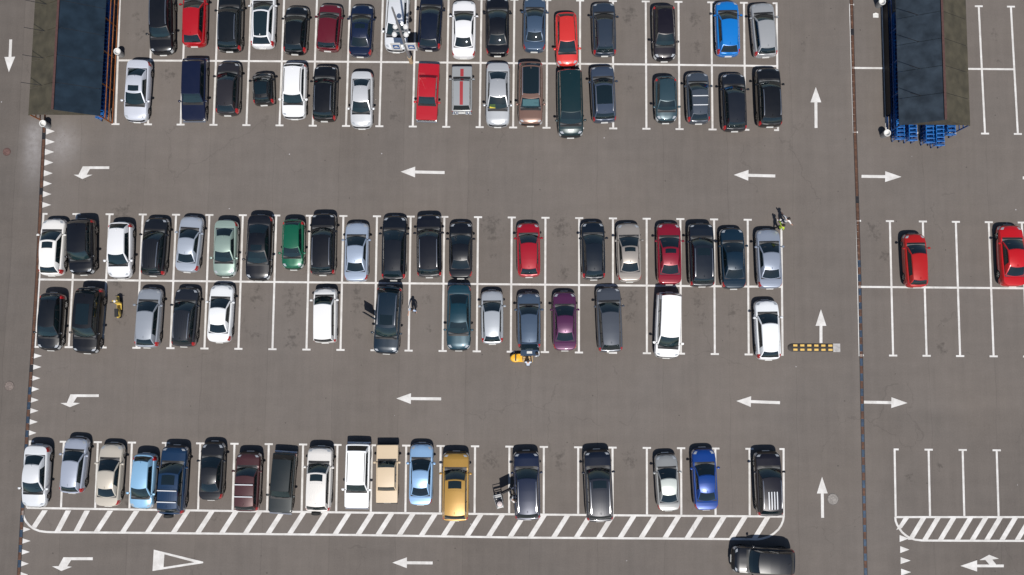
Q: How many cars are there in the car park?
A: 89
